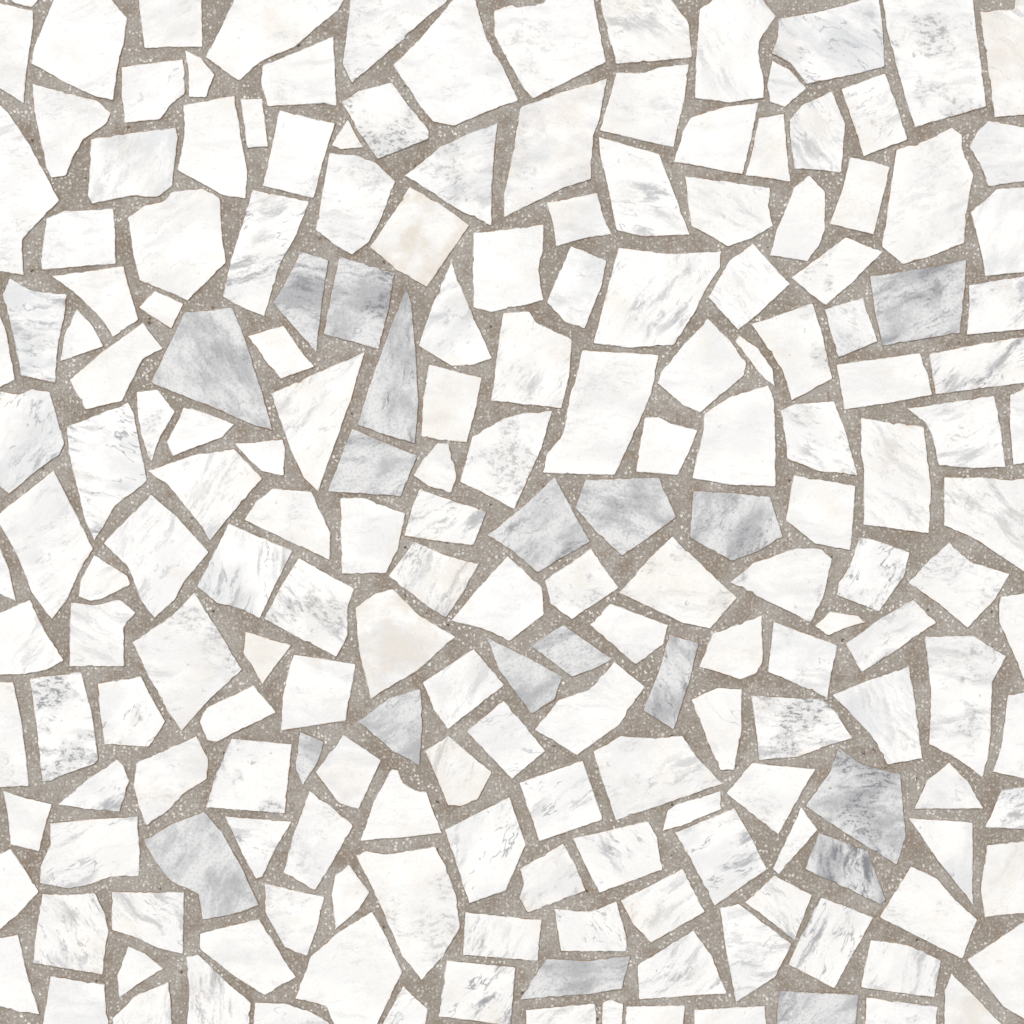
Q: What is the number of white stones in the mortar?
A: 180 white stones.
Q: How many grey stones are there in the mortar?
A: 19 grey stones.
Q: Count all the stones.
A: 199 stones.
